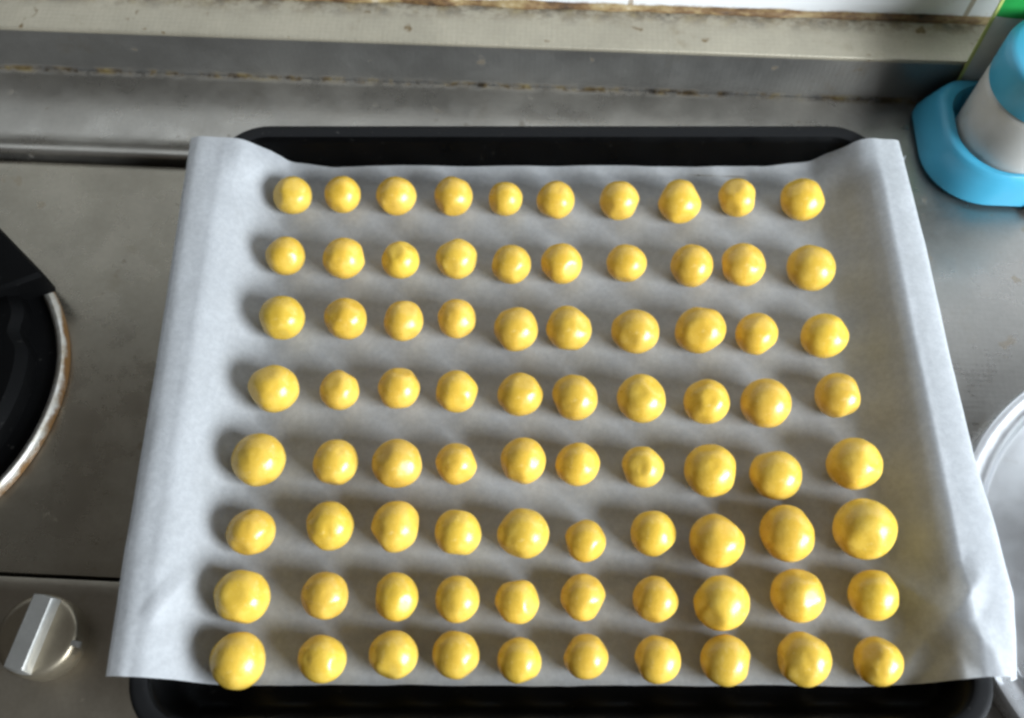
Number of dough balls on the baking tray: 80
